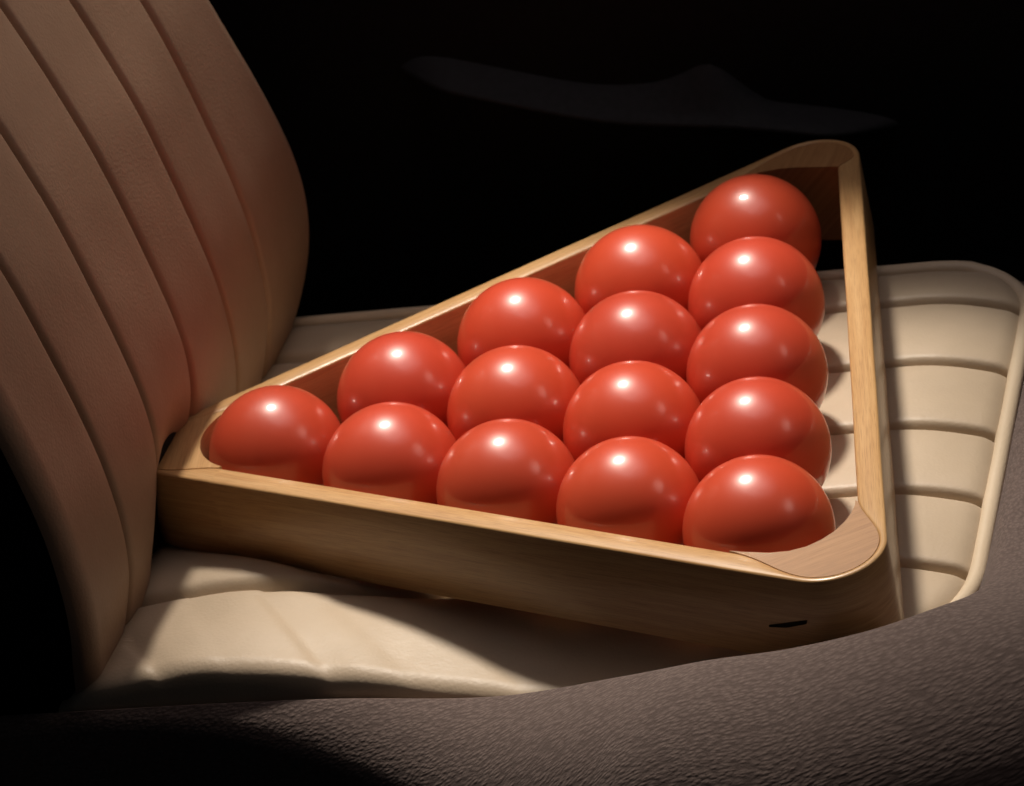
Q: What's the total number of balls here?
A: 15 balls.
